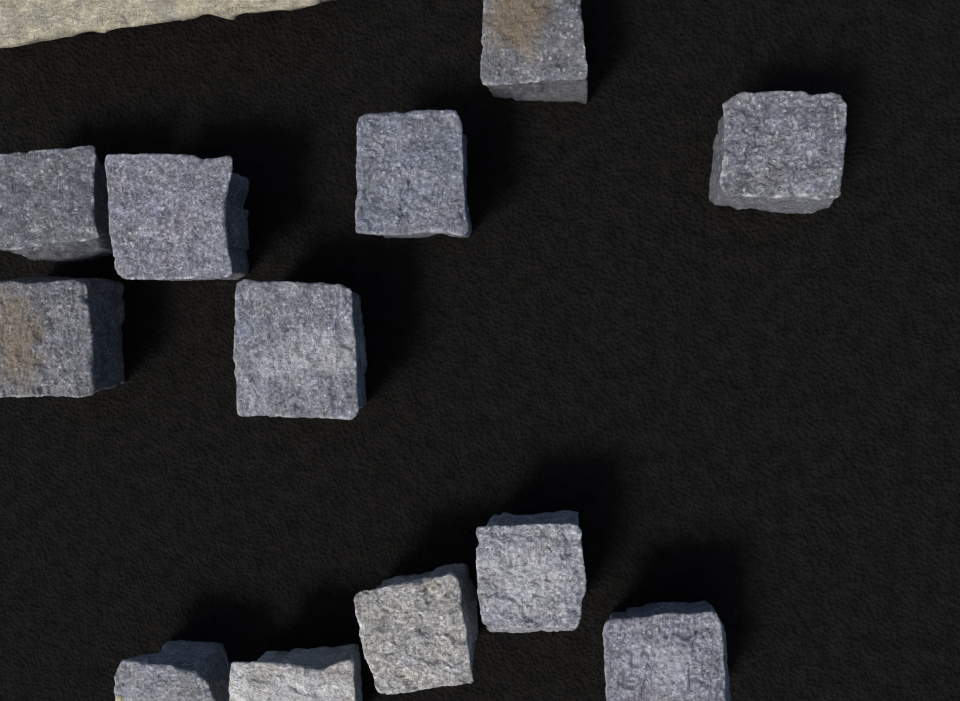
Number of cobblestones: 12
